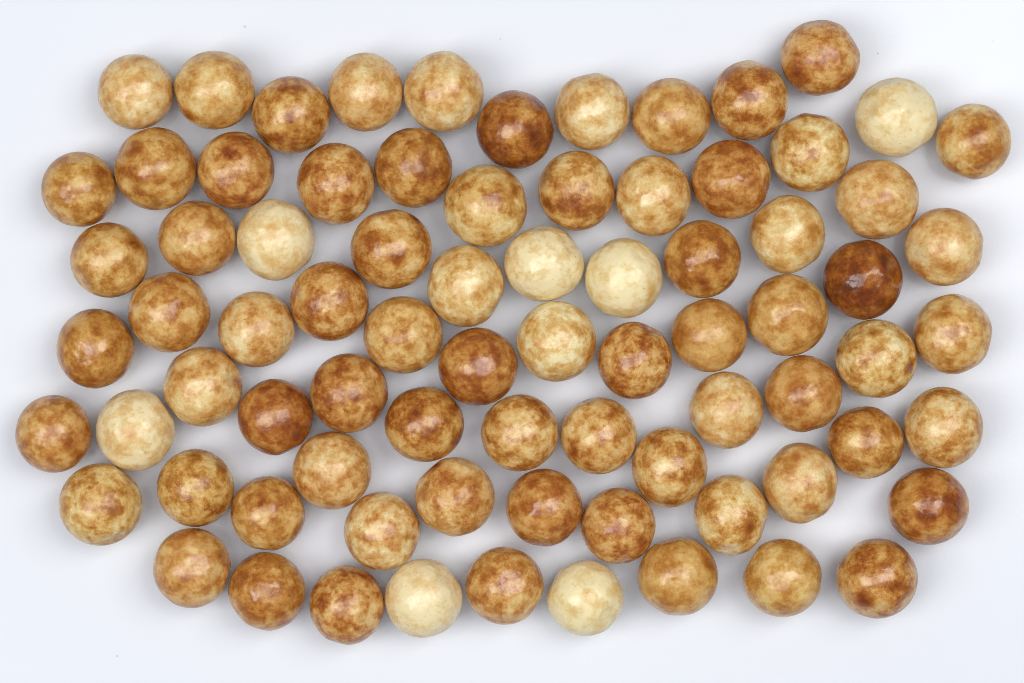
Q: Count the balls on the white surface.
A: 79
